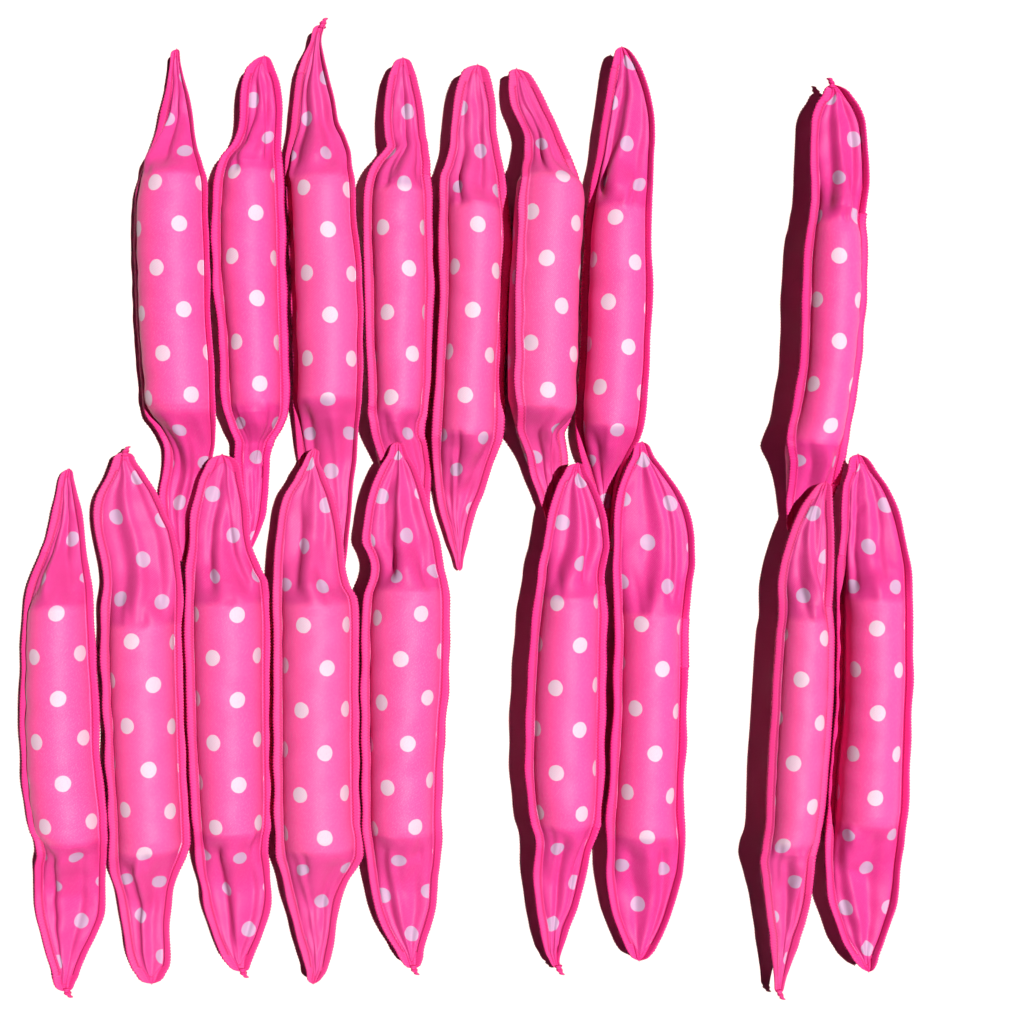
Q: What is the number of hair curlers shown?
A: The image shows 17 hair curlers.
